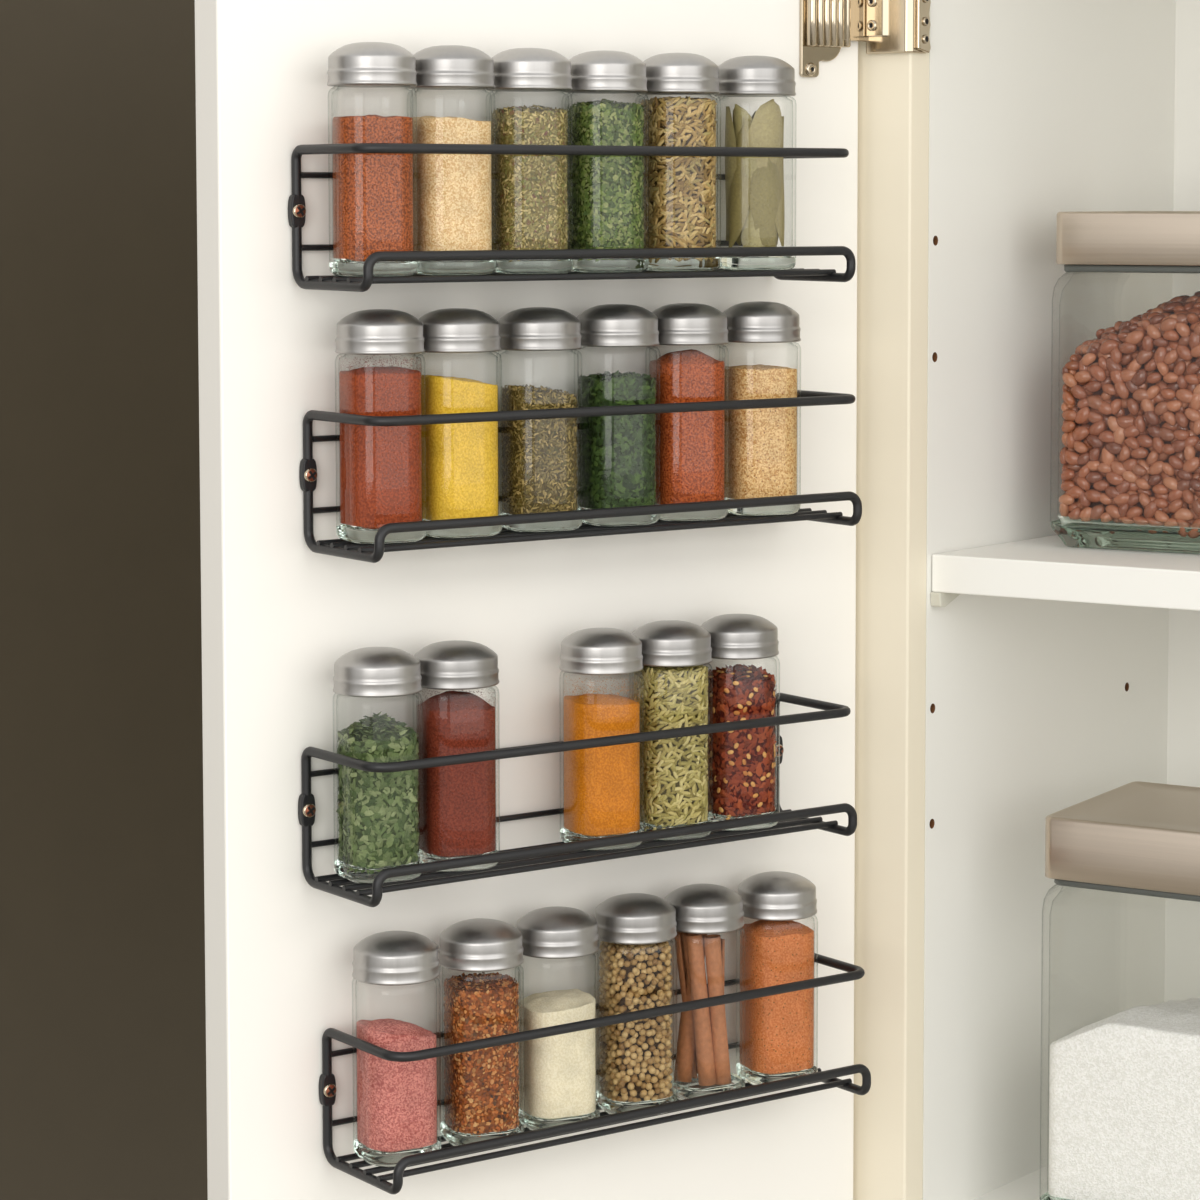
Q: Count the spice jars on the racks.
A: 23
